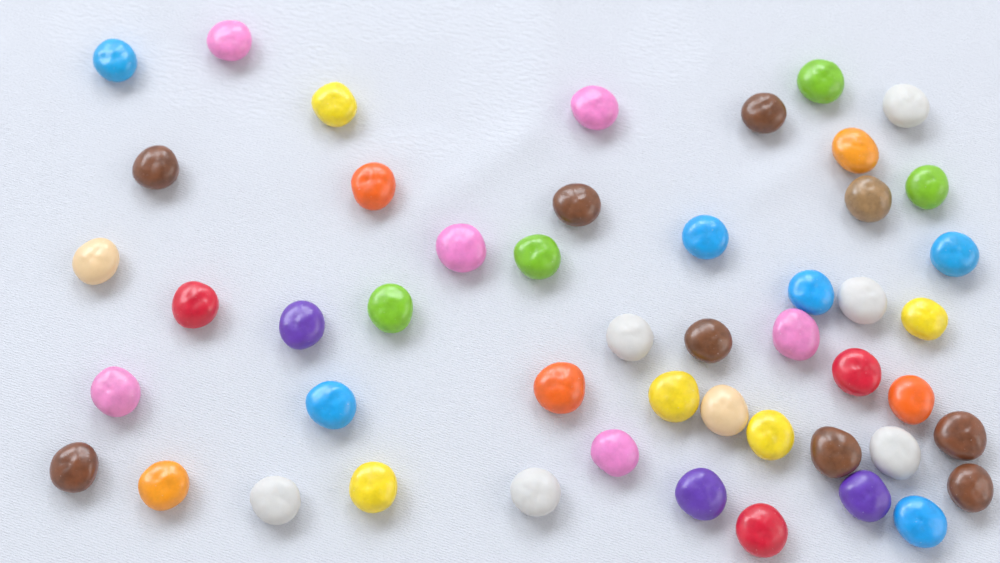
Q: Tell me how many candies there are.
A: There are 49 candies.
